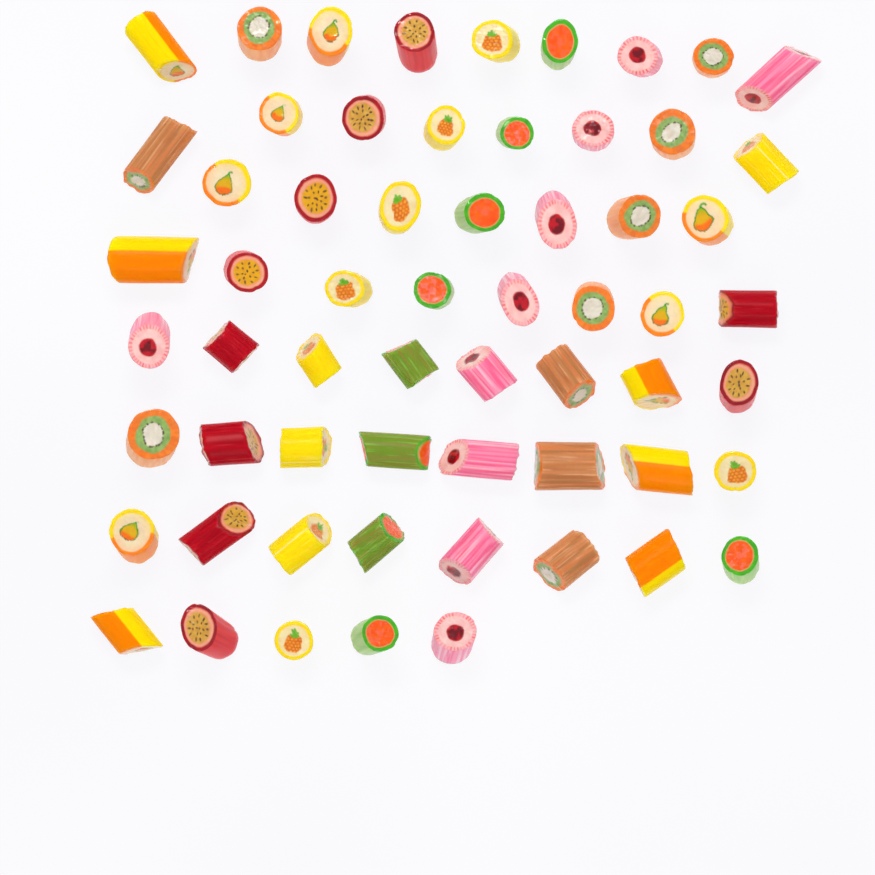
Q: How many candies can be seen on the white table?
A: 61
